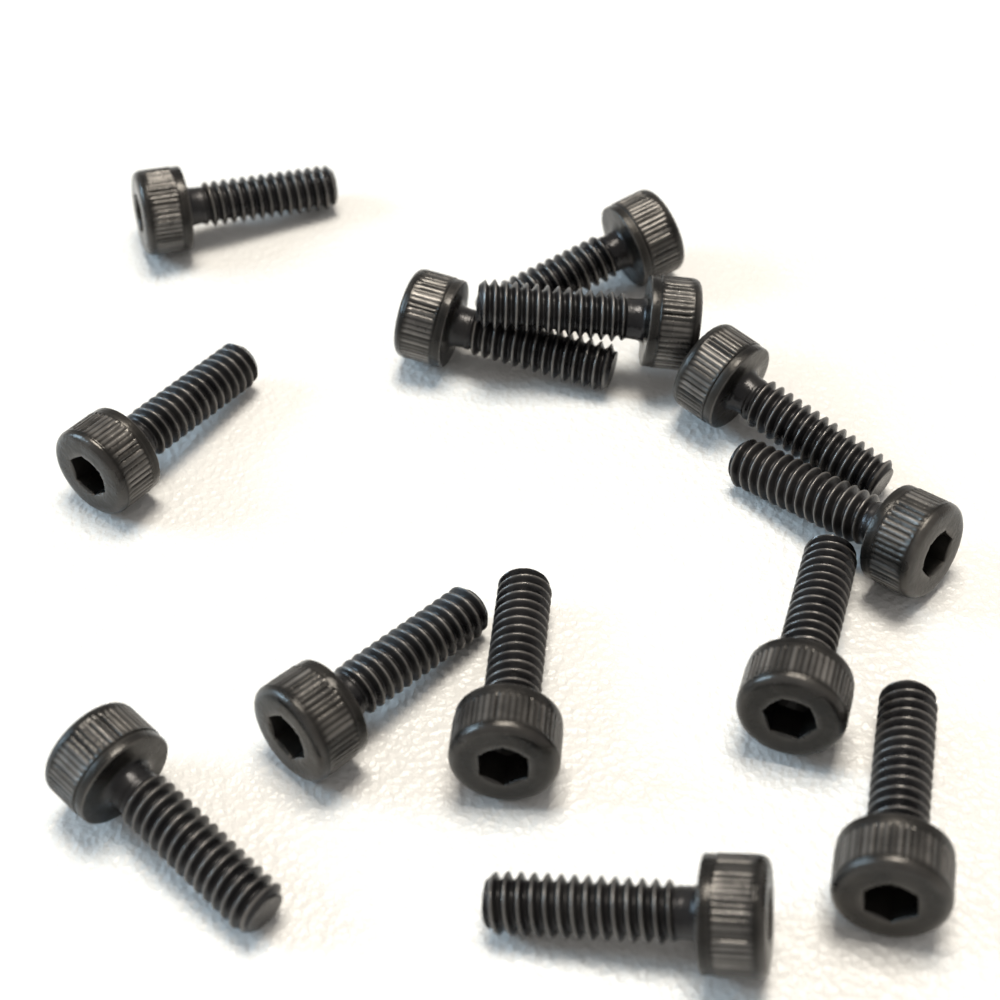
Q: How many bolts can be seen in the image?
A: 13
